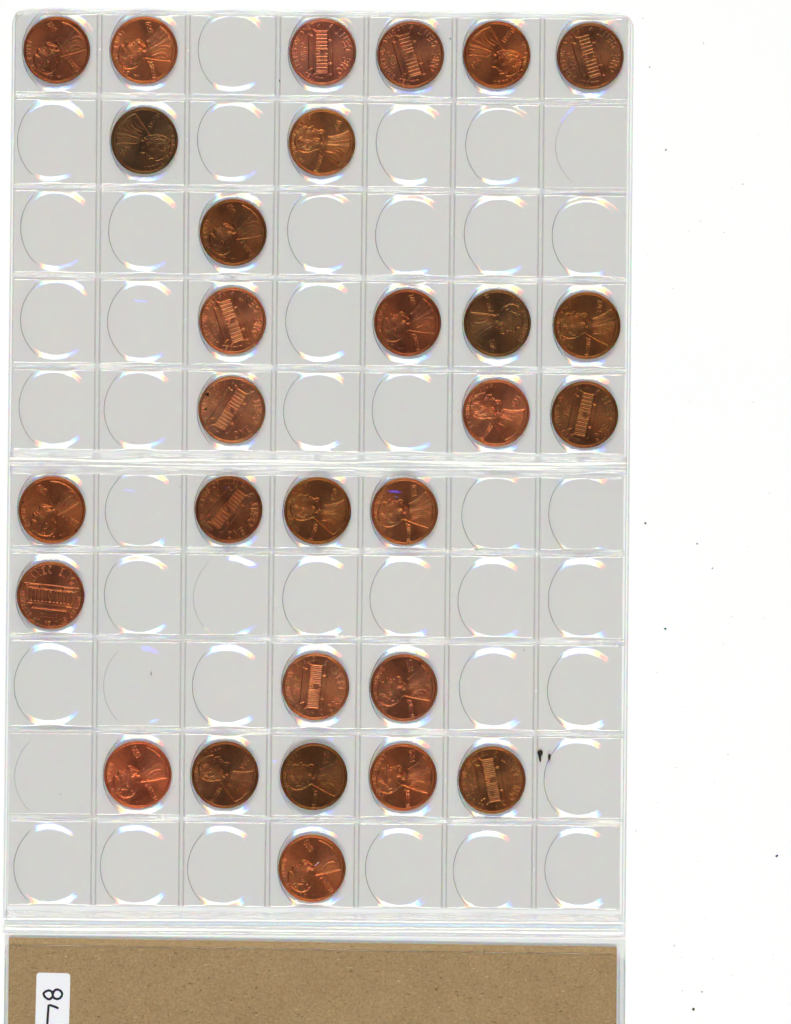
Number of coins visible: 29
